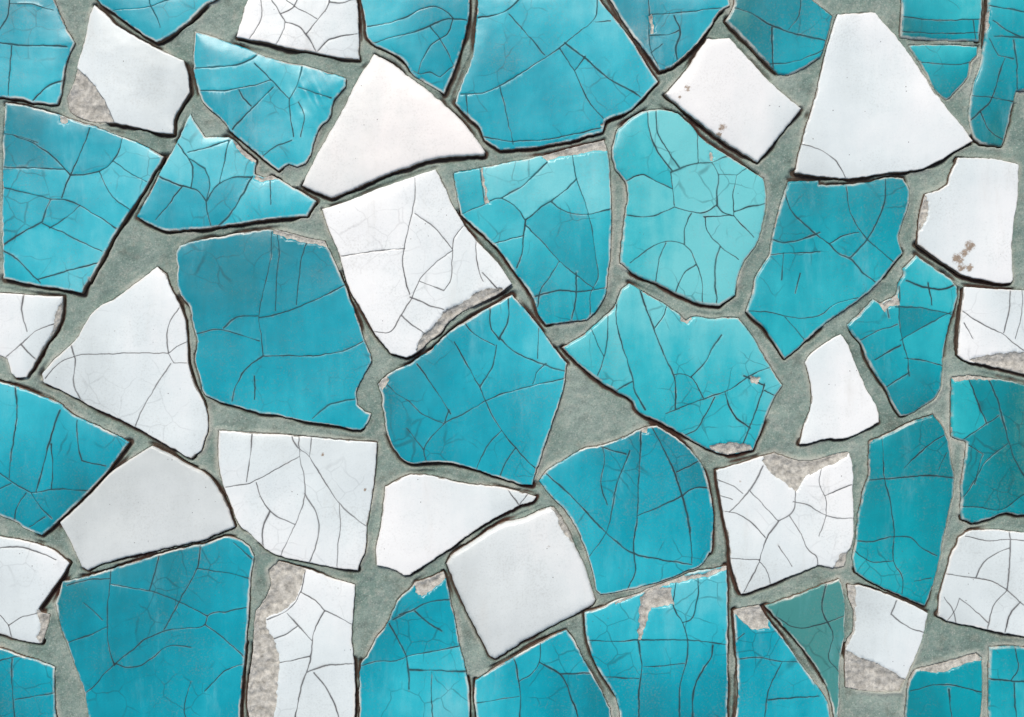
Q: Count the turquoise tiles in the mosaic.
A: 32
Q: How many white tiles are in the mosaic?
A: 20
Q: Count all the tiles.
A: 52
